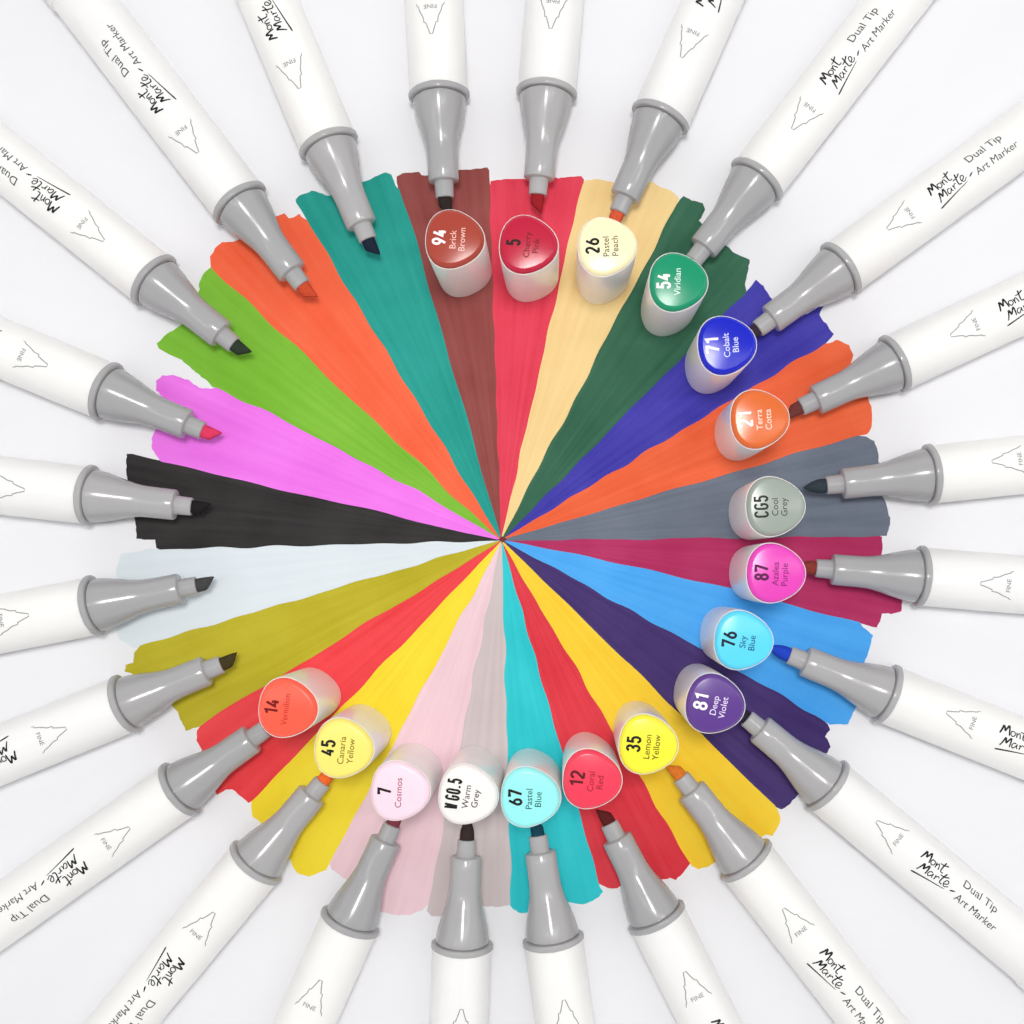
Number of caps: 17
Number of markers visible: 24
